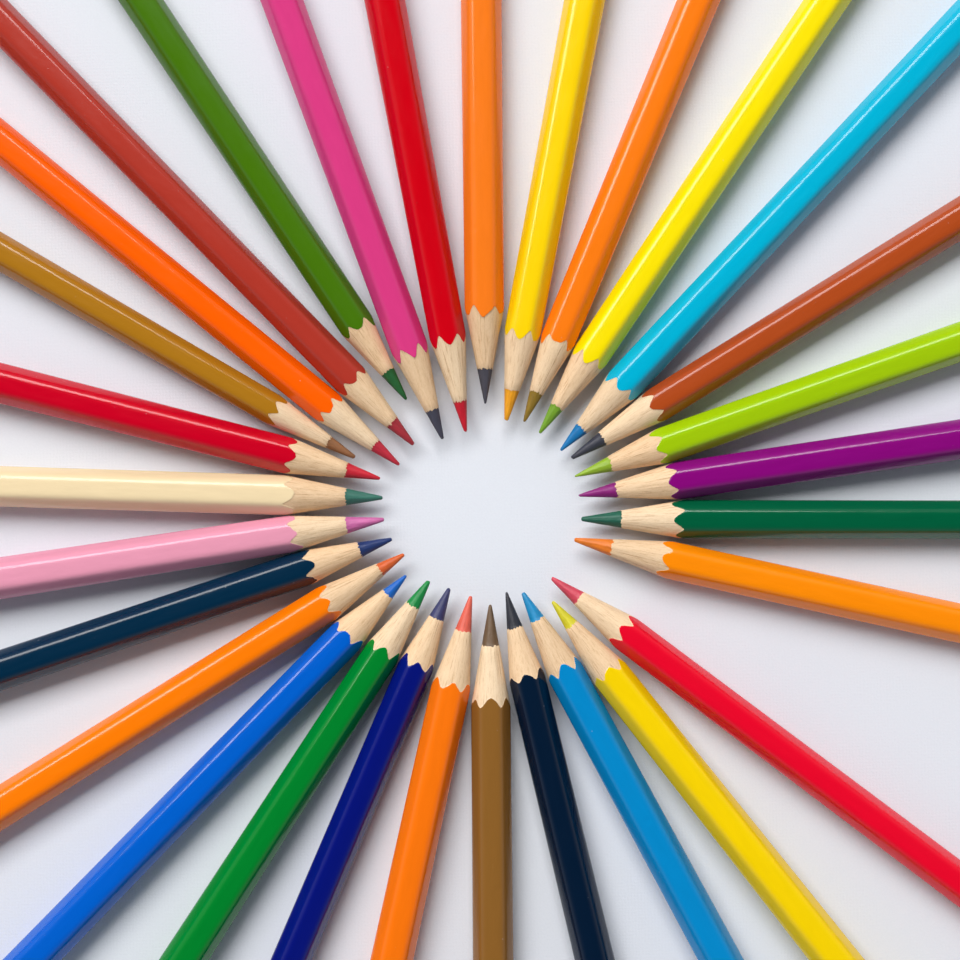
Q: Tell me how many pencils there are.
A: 30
